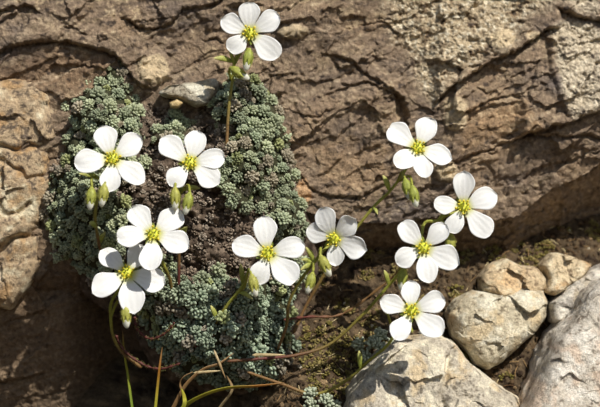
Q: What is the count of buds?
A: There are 14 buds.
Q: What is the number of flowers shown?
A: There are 11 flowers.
